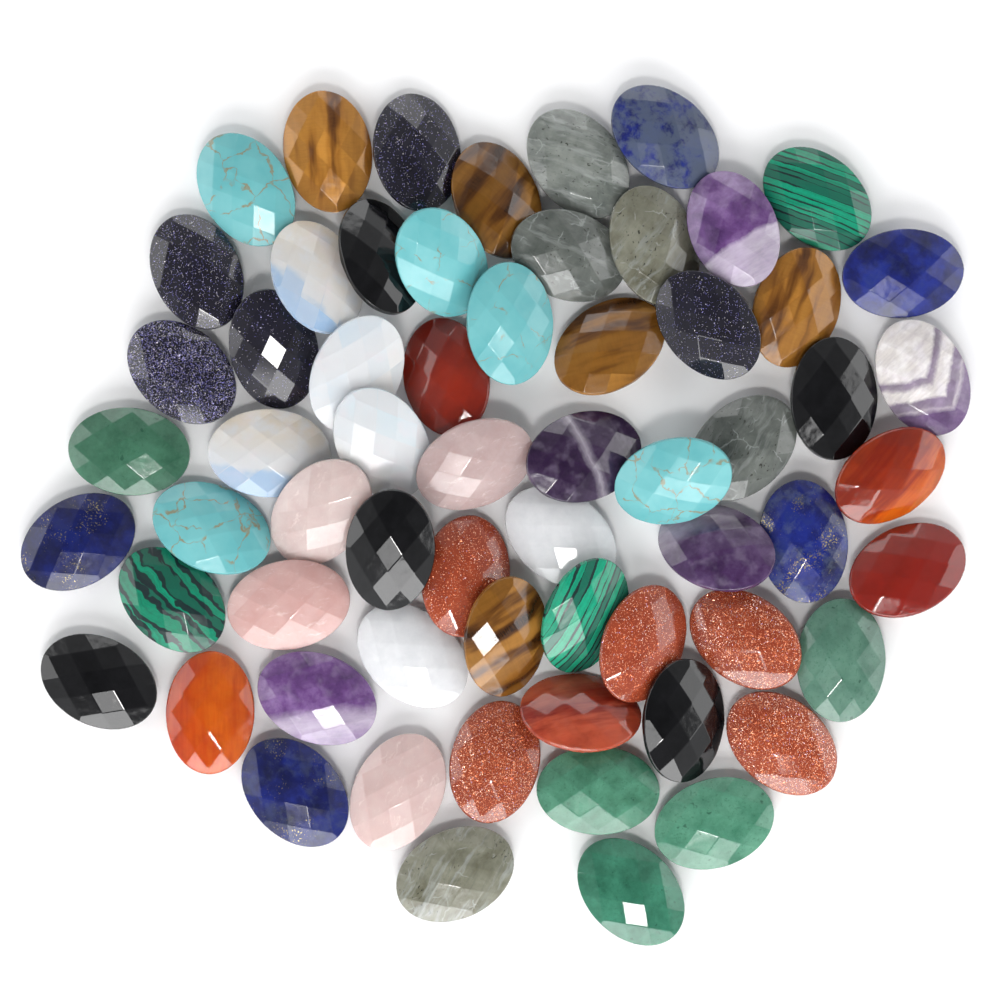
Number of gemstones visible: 63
